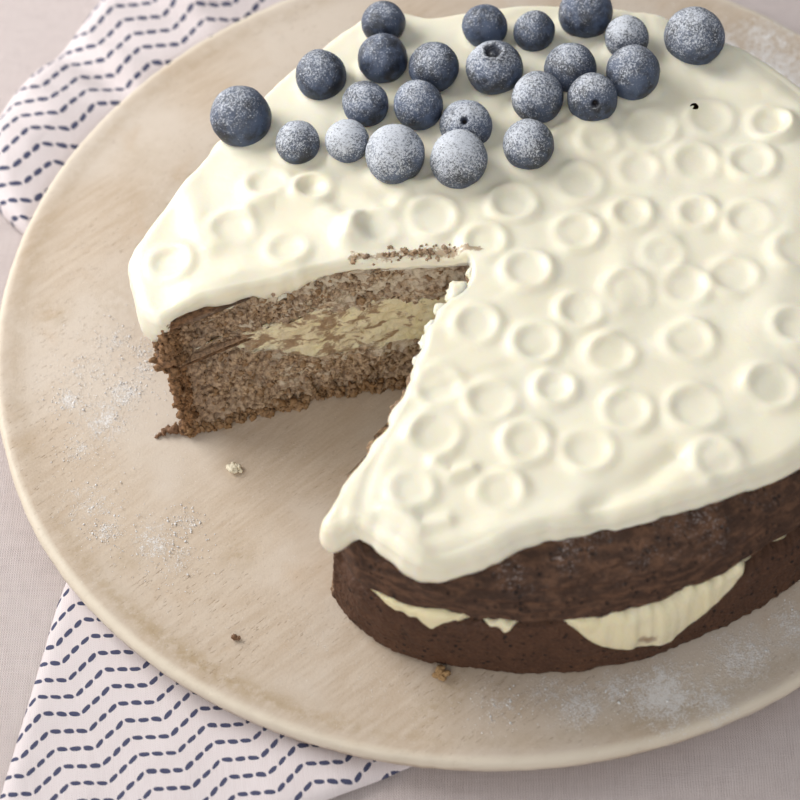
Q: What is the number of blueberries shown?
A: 23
